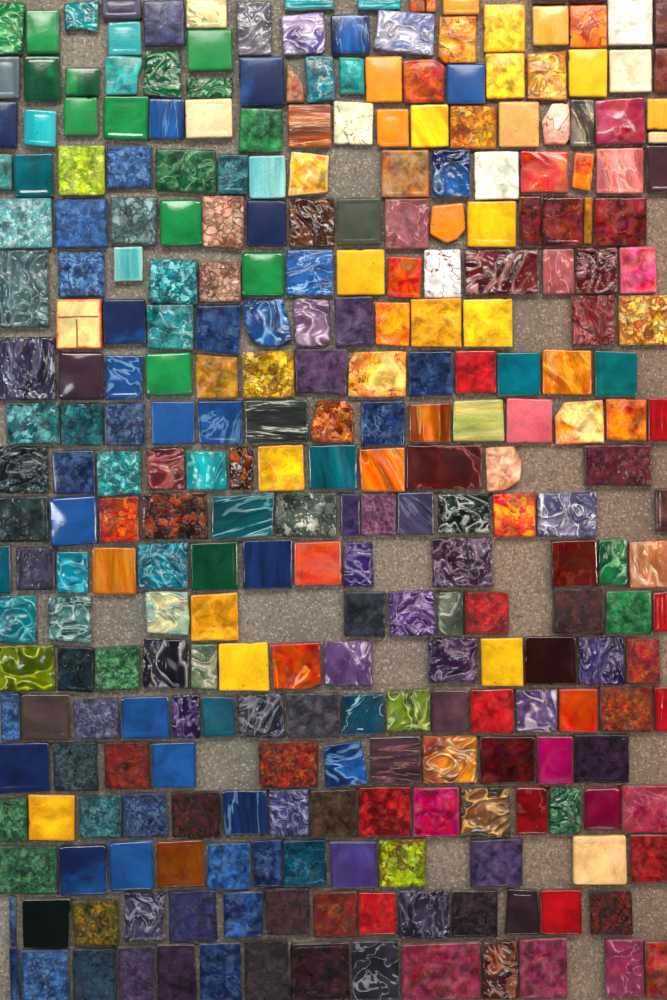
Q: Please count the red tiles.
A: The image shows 12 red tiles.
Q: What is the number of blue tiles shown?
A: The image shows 39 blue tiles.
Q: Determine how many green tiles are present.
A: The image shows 21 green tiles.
